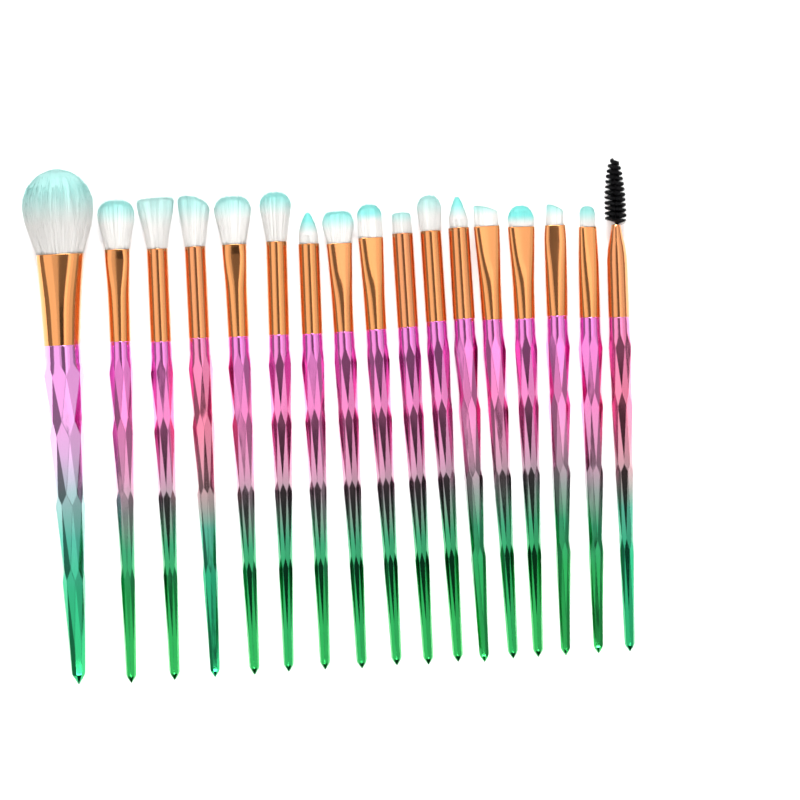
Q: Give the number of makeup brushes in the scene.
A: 17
